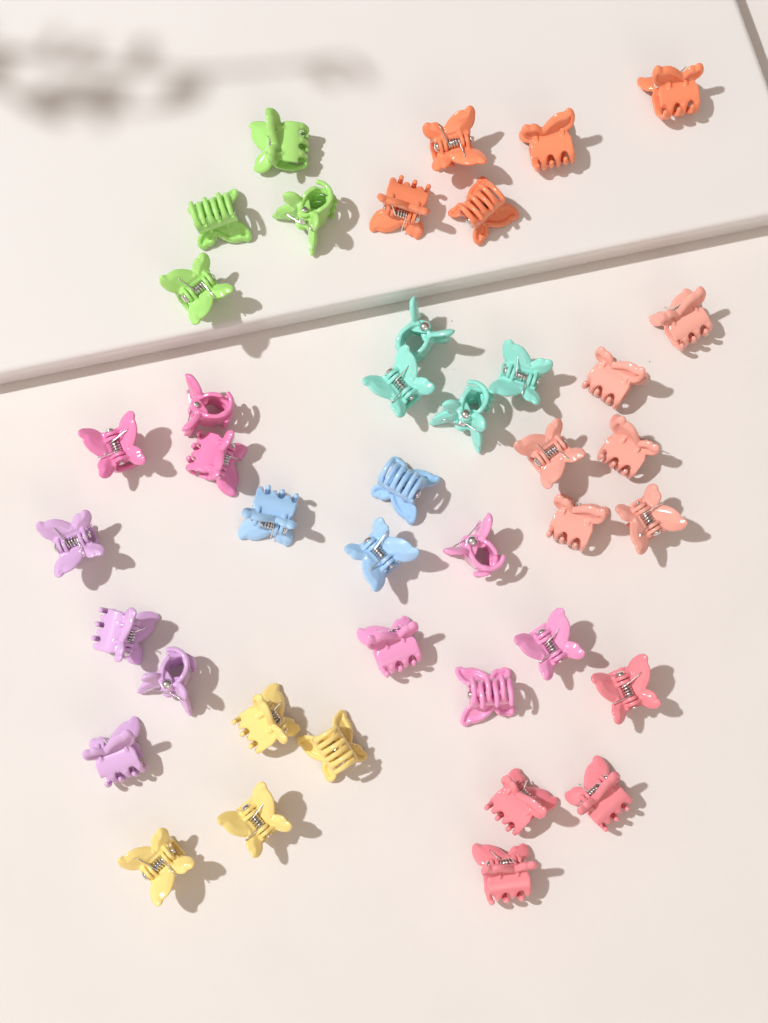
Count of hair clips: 41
